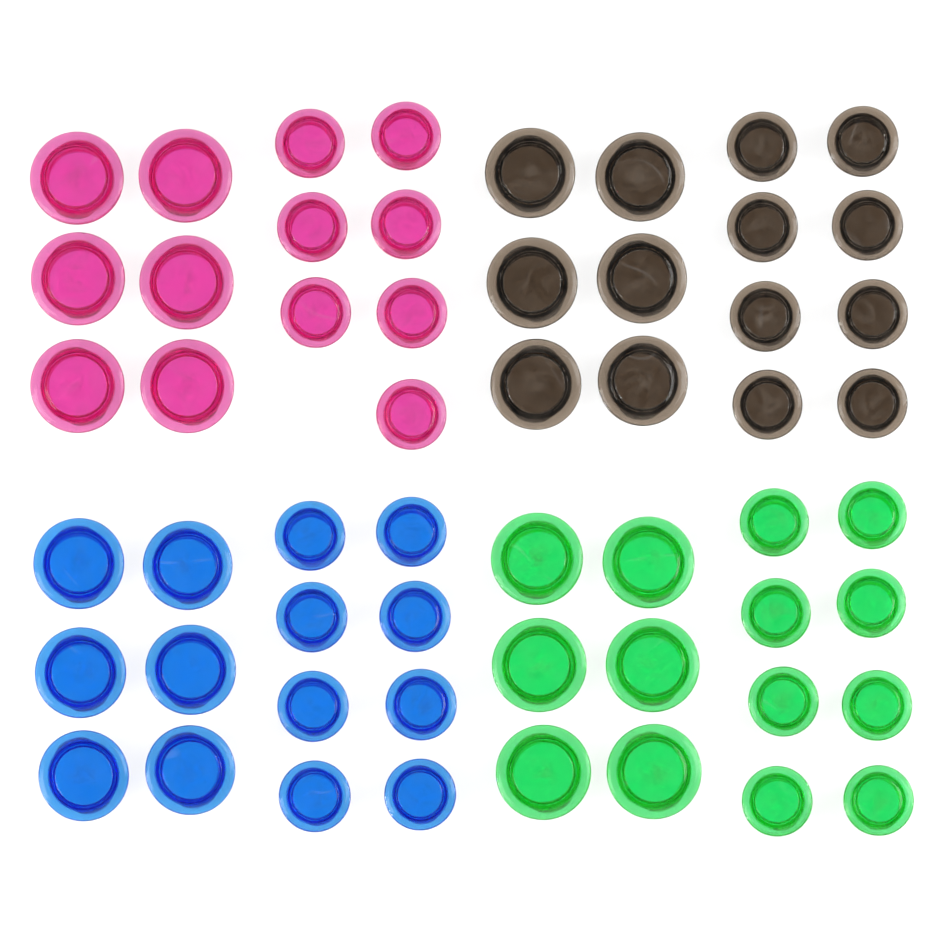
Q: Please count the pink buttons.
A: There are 13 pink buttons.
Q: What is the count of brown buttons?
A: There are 14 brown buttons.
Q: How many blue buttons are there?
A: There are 14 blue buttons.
